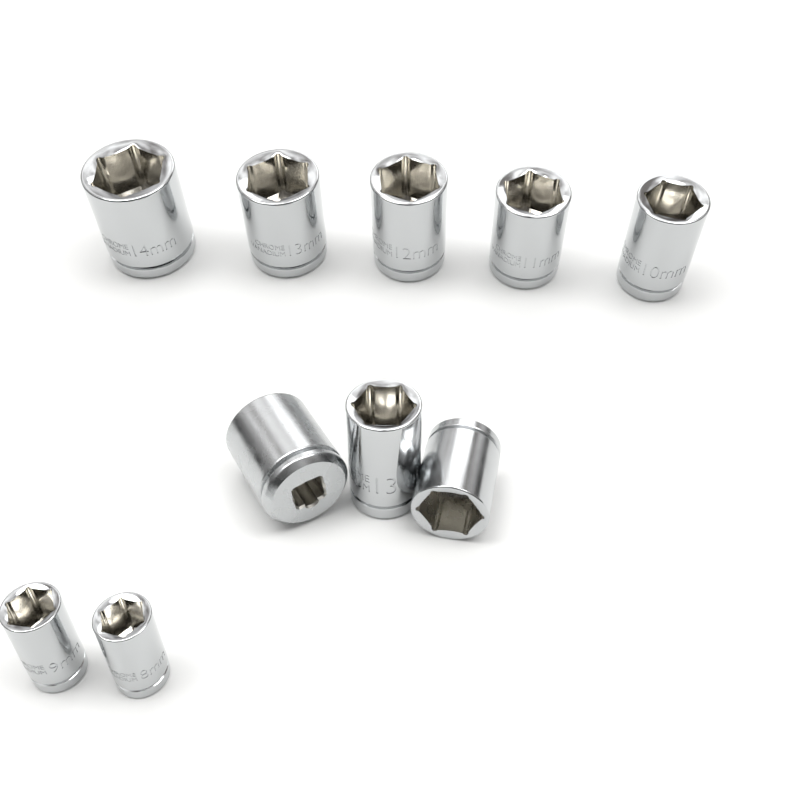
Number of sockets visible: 10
